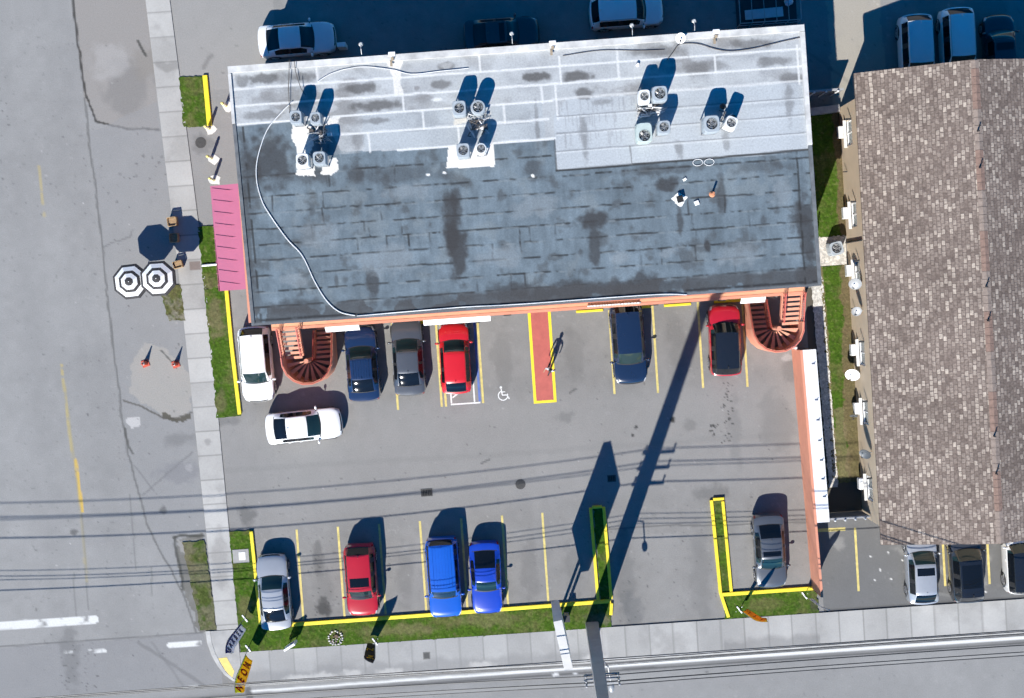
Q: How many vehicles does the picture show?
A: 21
